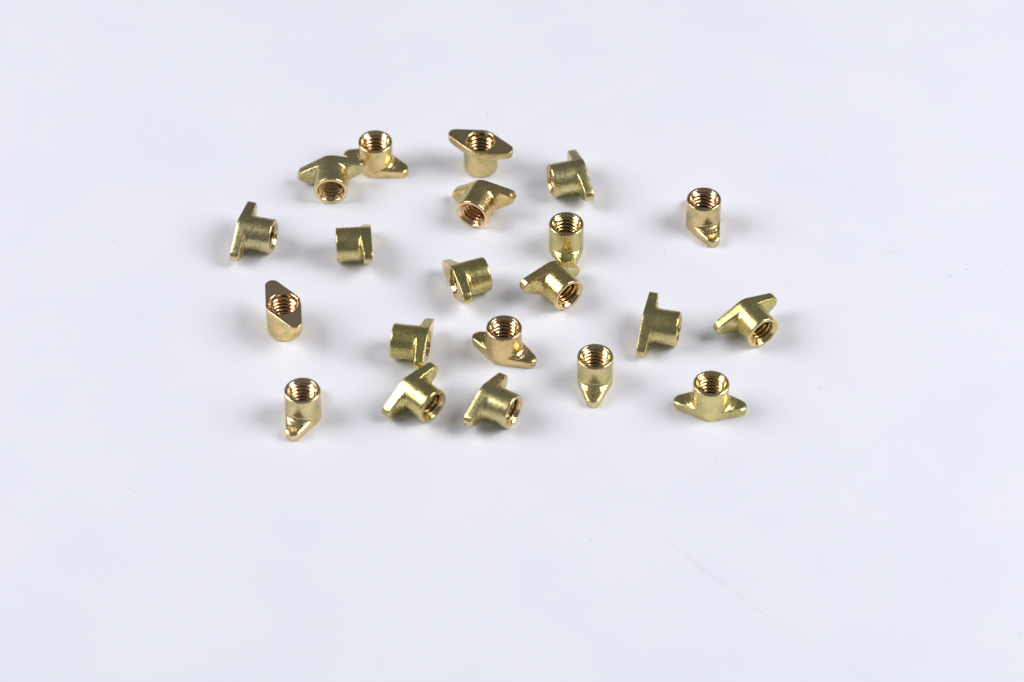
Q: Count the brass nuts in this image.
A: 21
